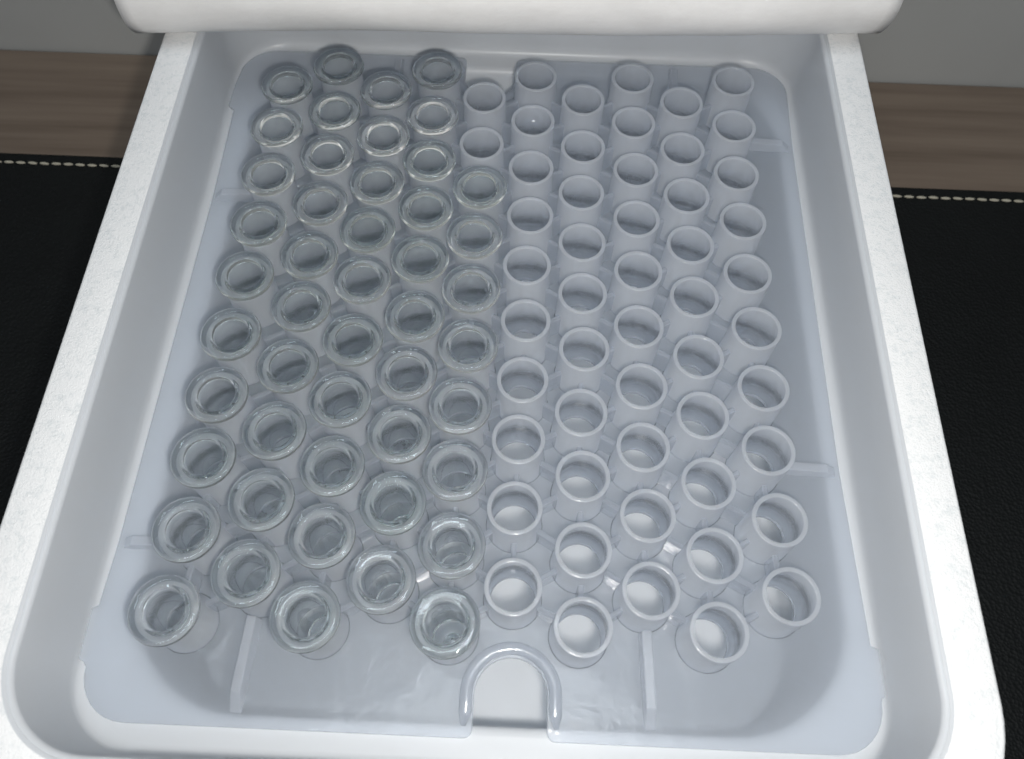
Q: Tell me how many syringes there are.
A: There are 48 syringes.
